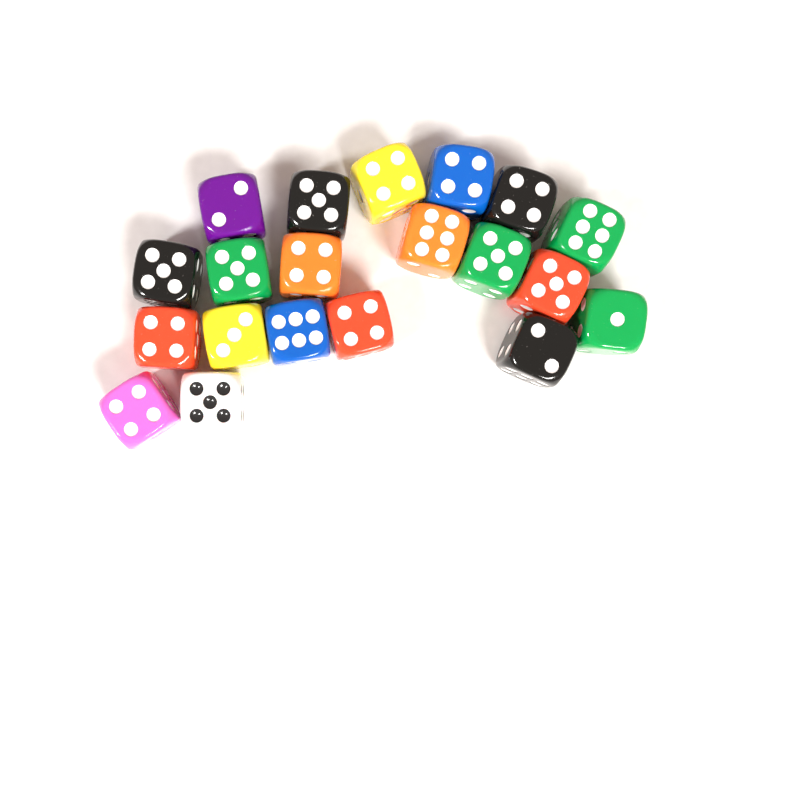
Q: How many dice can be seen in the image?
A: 20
